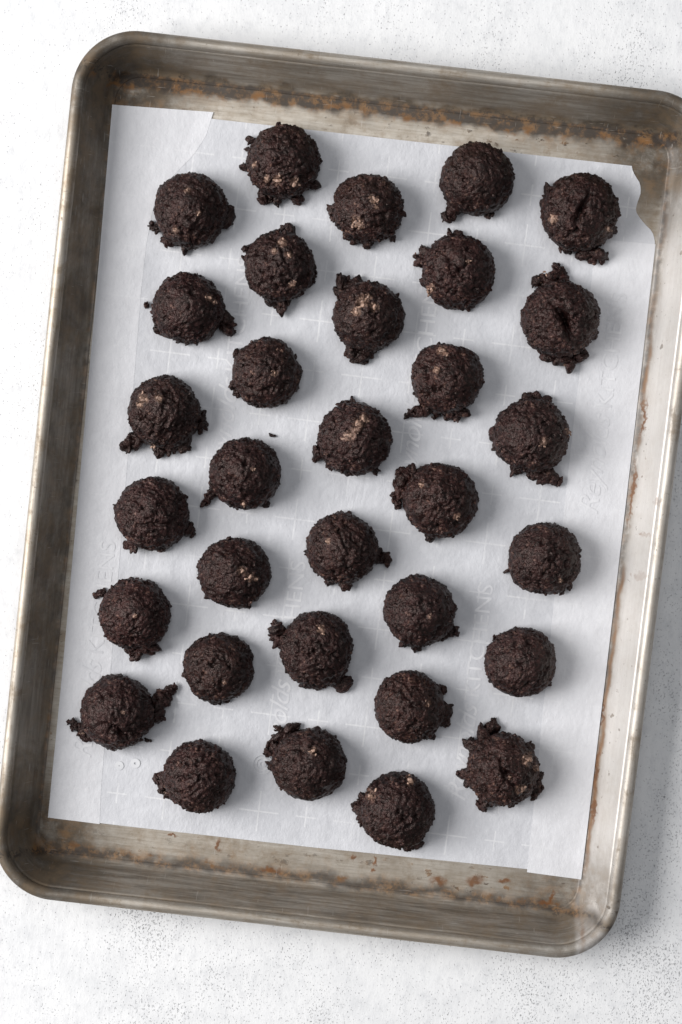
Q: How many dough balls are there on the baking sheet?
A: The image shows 32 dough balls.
